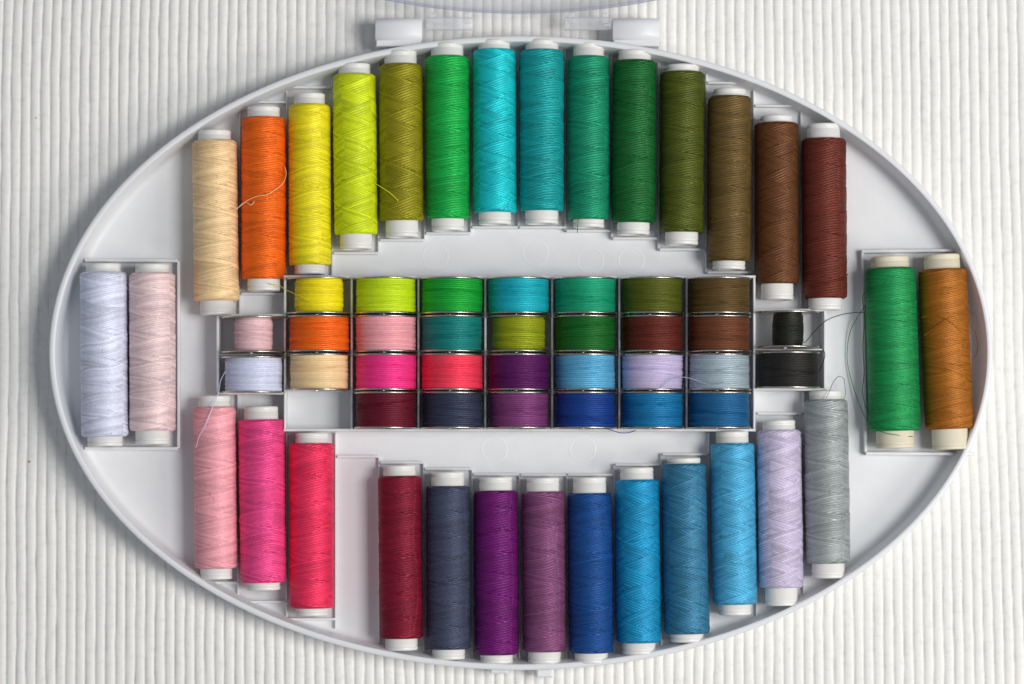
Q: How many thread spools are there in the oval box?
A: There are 31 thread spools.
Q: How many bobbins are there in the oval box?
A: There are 31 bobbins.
